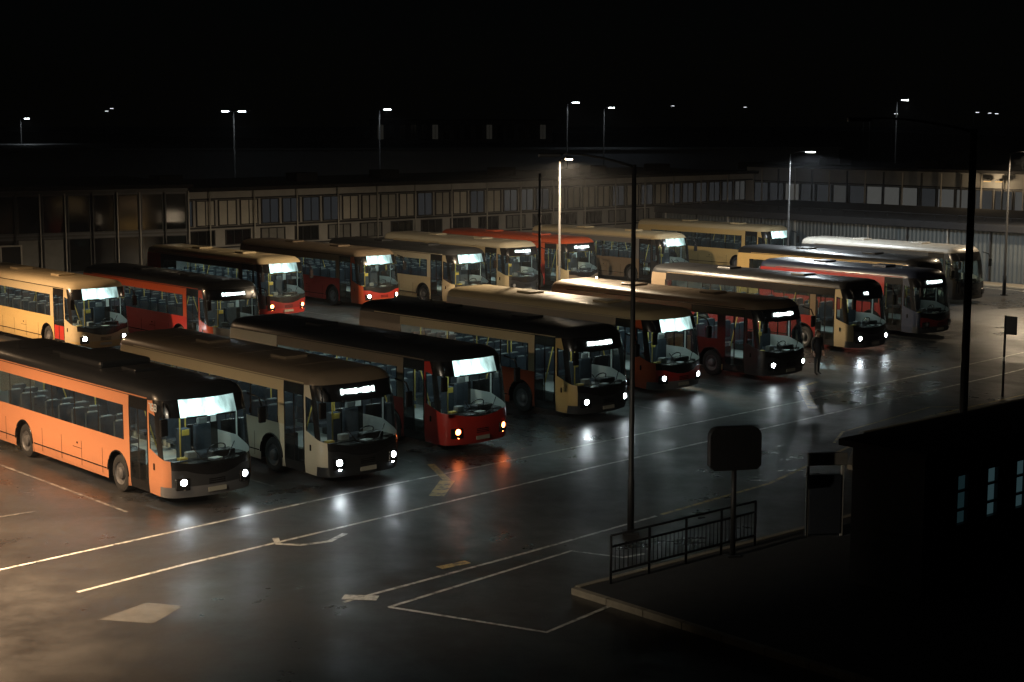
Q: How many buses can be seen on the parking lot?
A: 19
